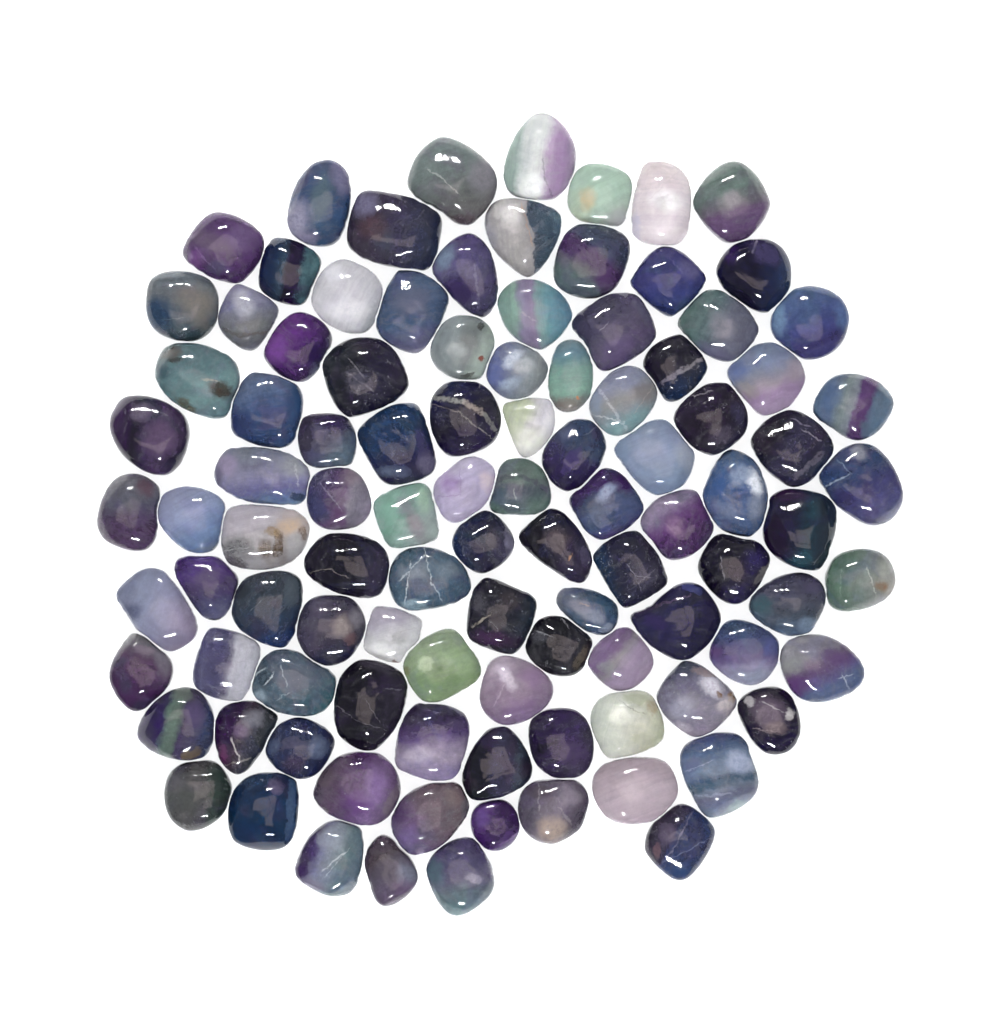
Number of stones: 102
